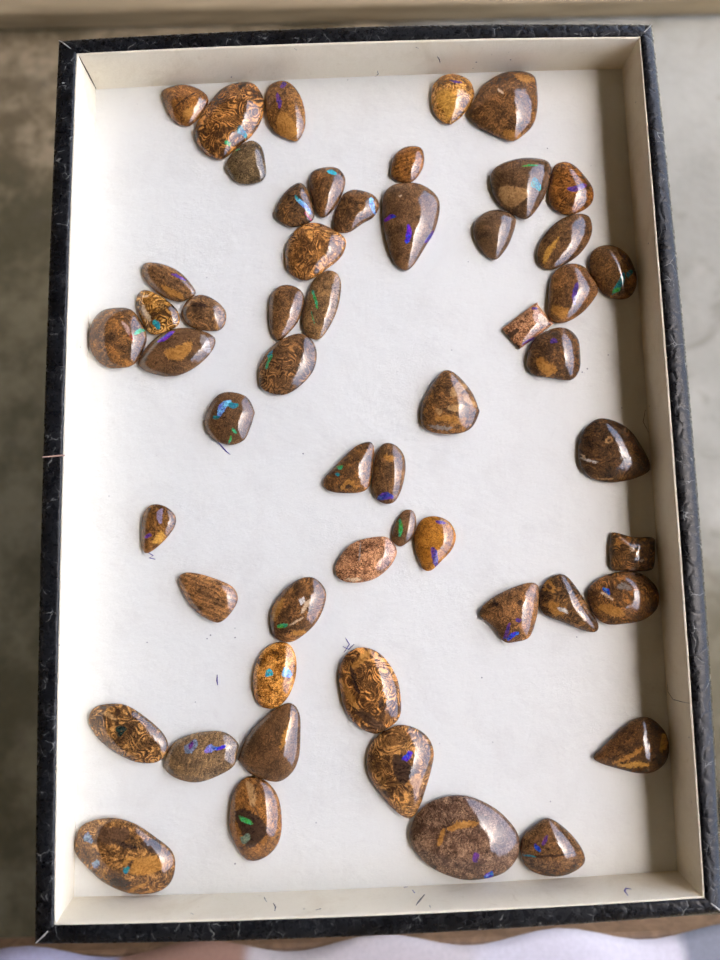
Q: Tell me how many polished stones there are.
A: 54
